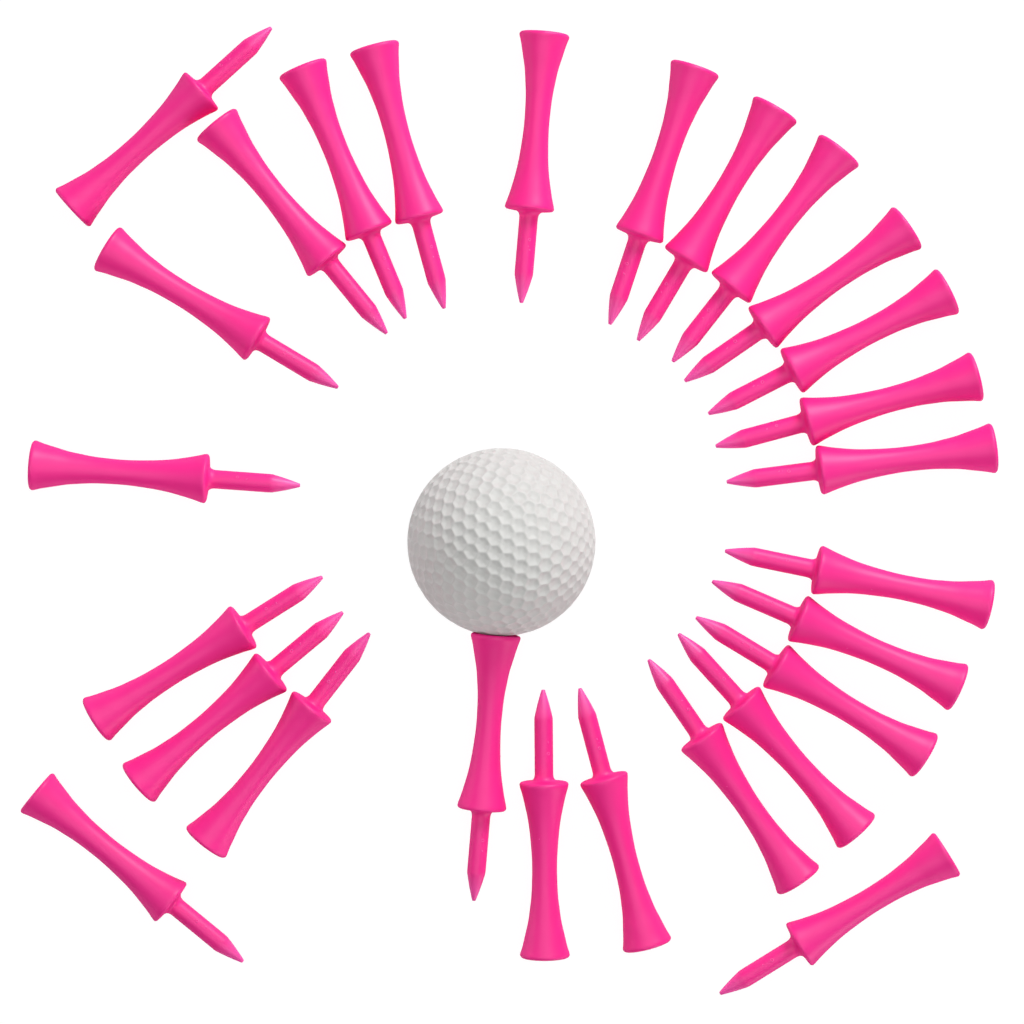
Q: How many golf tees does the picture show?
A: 27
